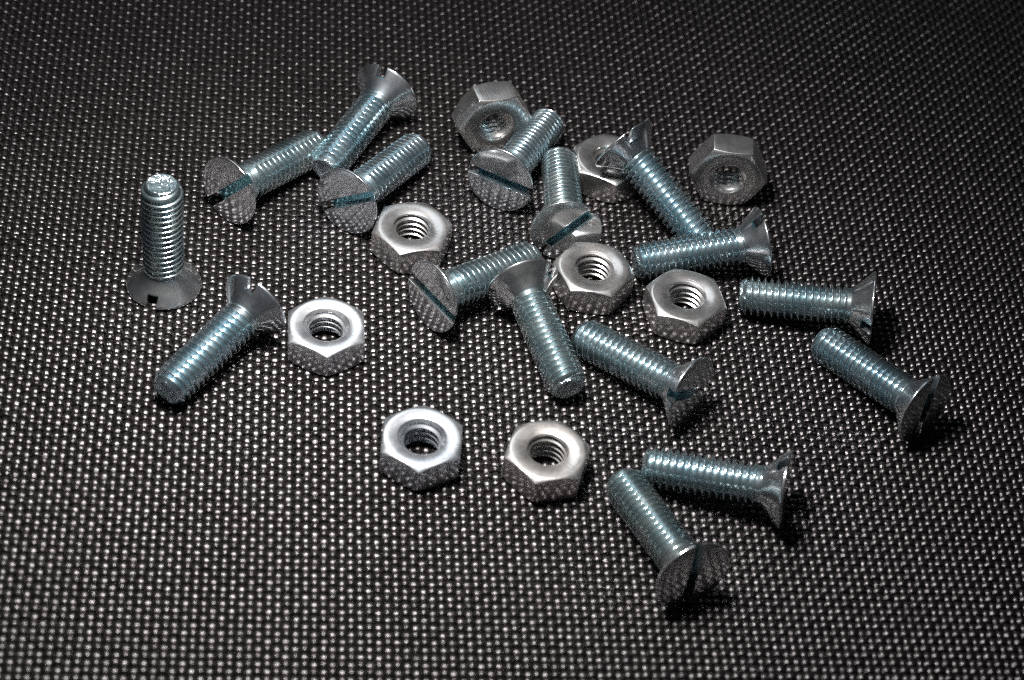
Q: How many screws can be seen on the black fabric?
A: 16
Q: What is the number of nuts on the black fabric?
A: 9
